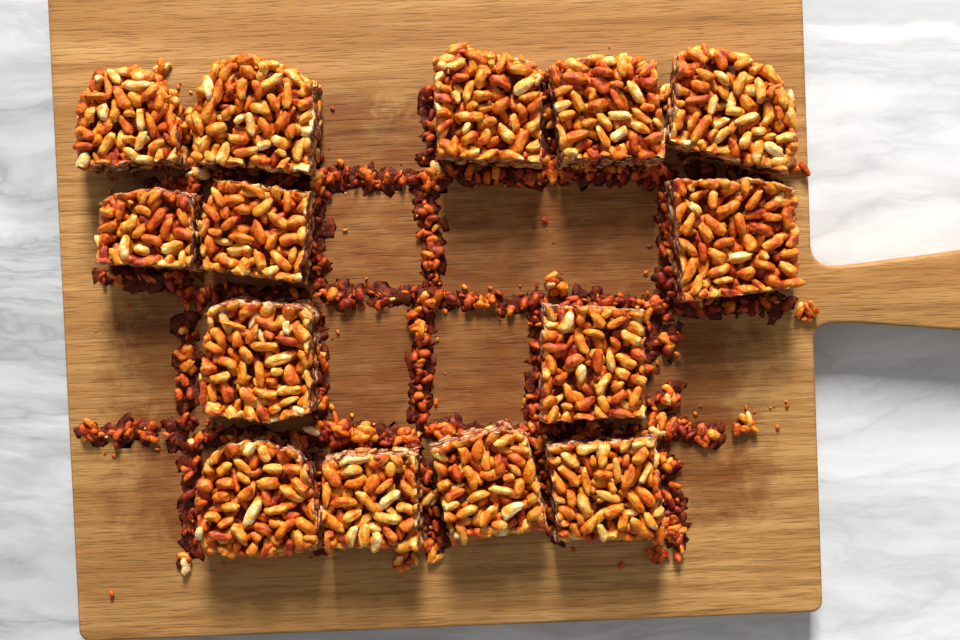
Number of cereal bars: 14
